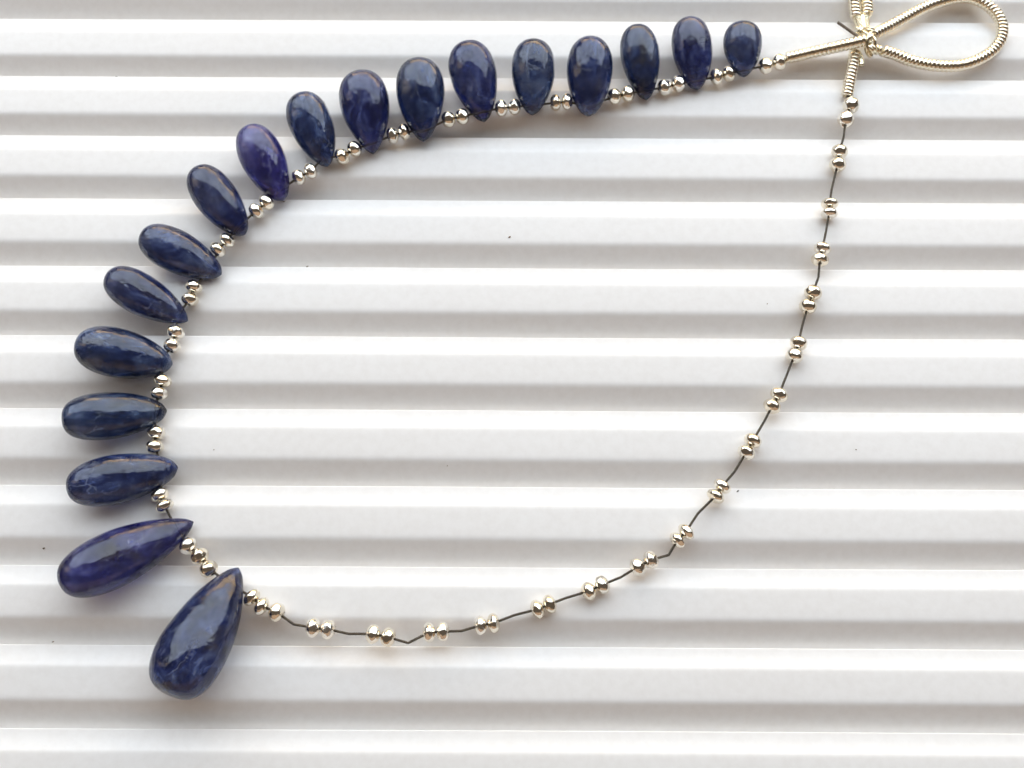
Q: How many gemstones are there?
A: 18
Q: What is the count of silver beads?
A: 74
